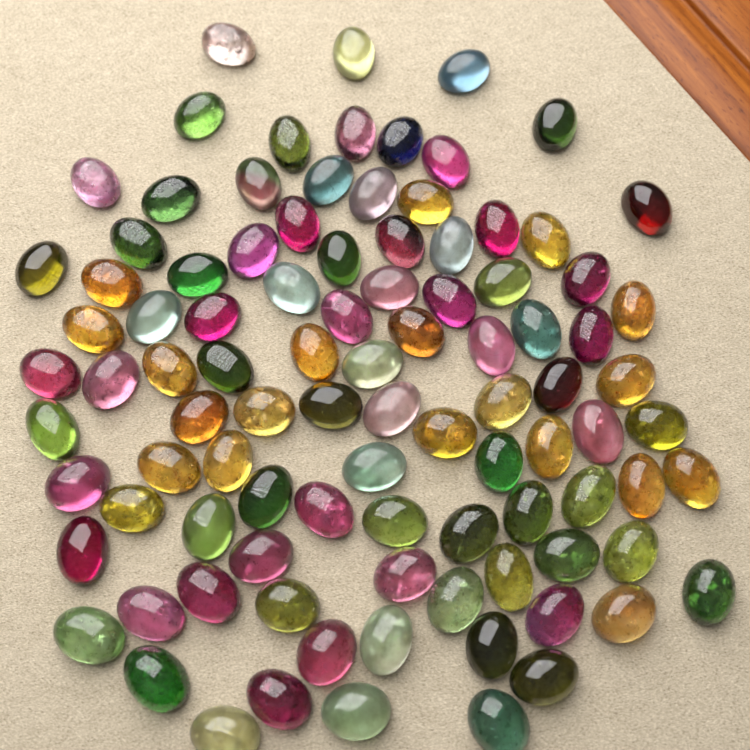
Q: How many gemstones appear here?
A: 97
